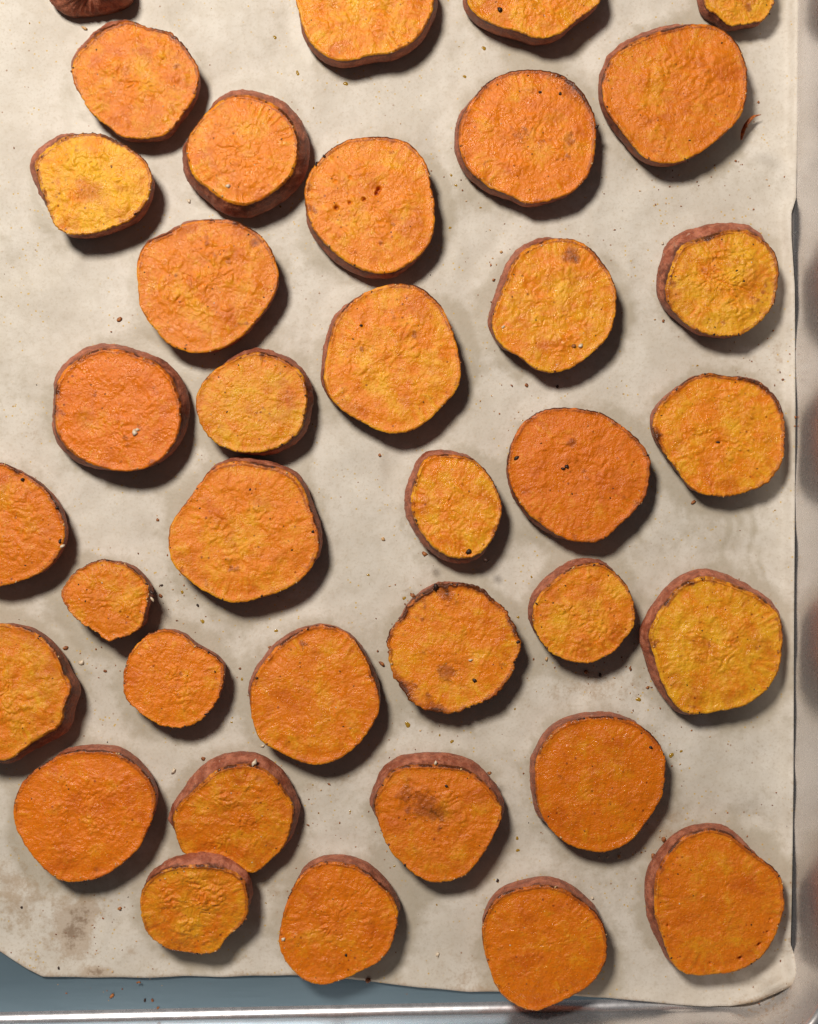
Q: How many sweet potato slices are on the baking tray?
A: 36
